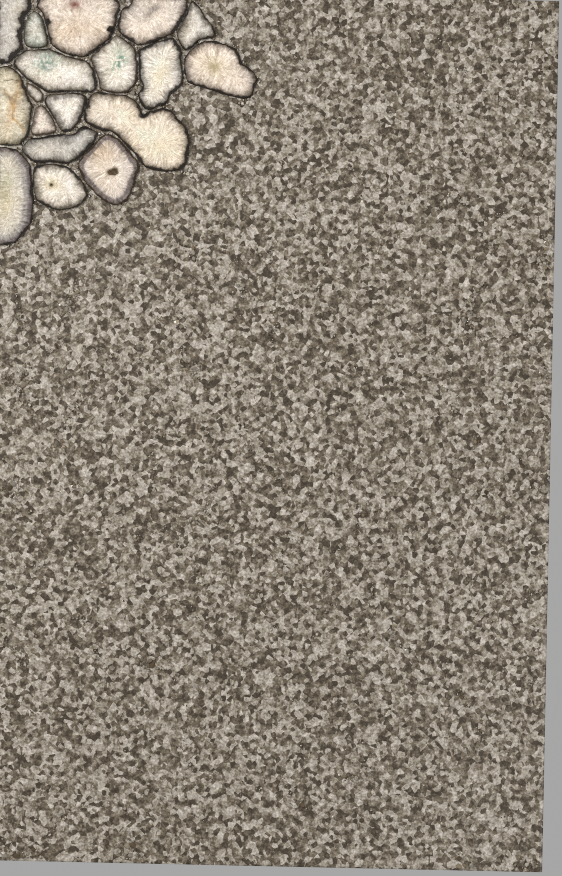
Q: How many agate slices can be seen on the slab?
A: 18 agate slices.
